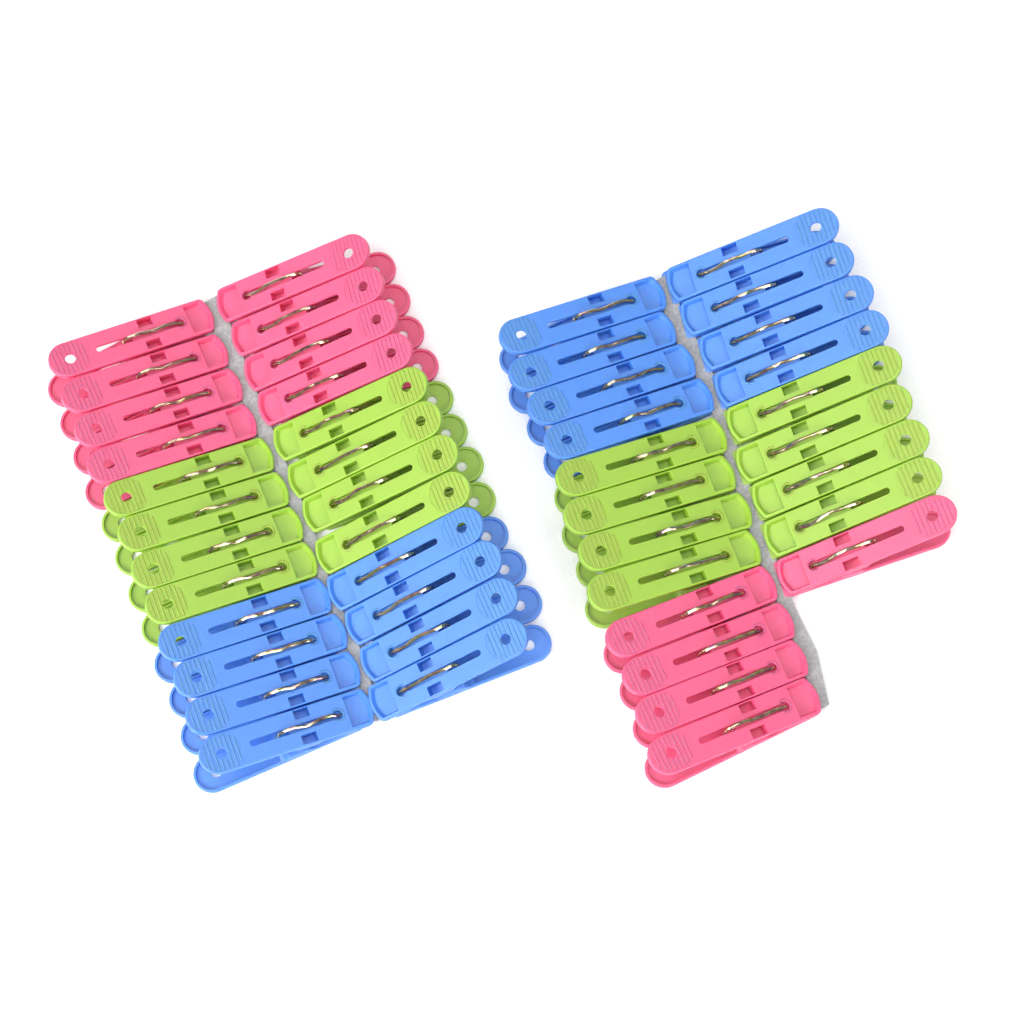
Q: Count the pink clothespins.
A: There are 13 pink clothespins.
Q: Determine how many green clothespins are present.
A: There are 16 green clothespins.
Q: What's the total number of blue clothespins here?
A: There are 16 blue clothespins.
